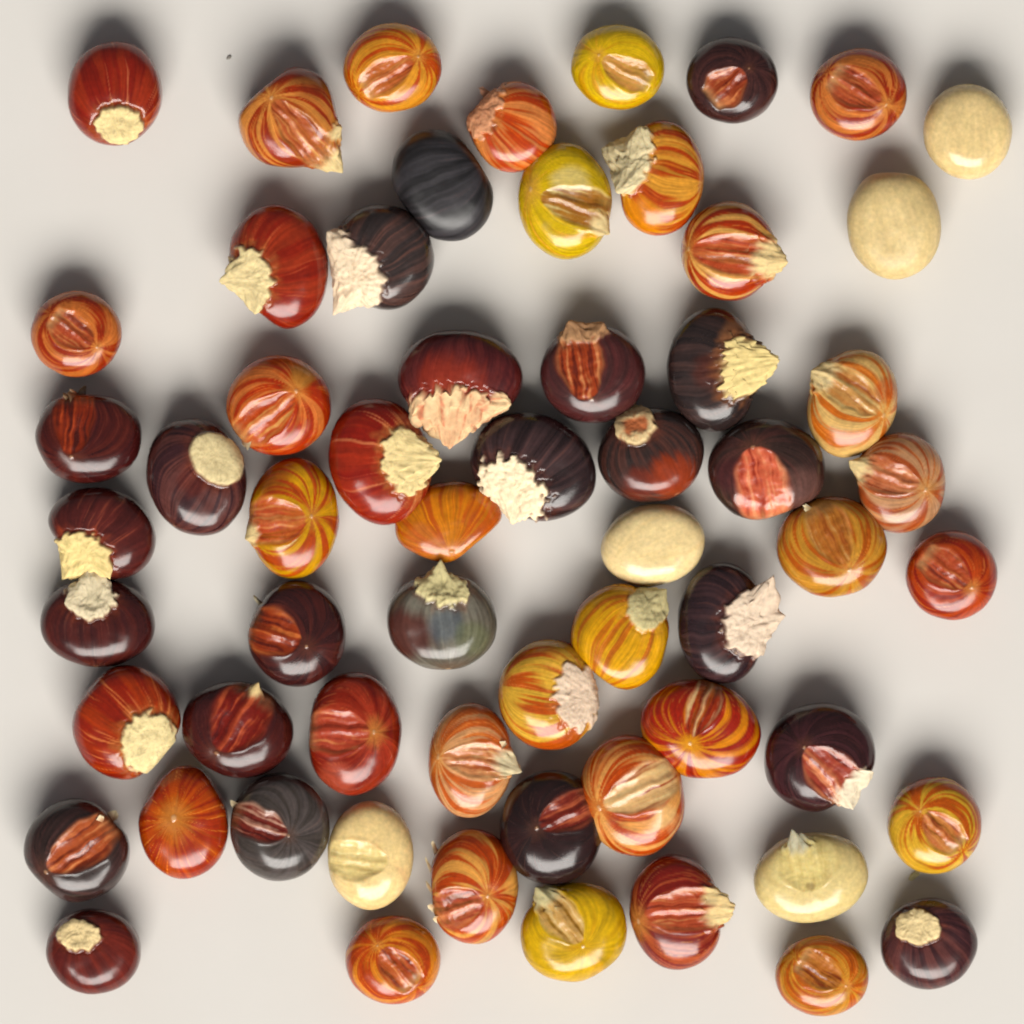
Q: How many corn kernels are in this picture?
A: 61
